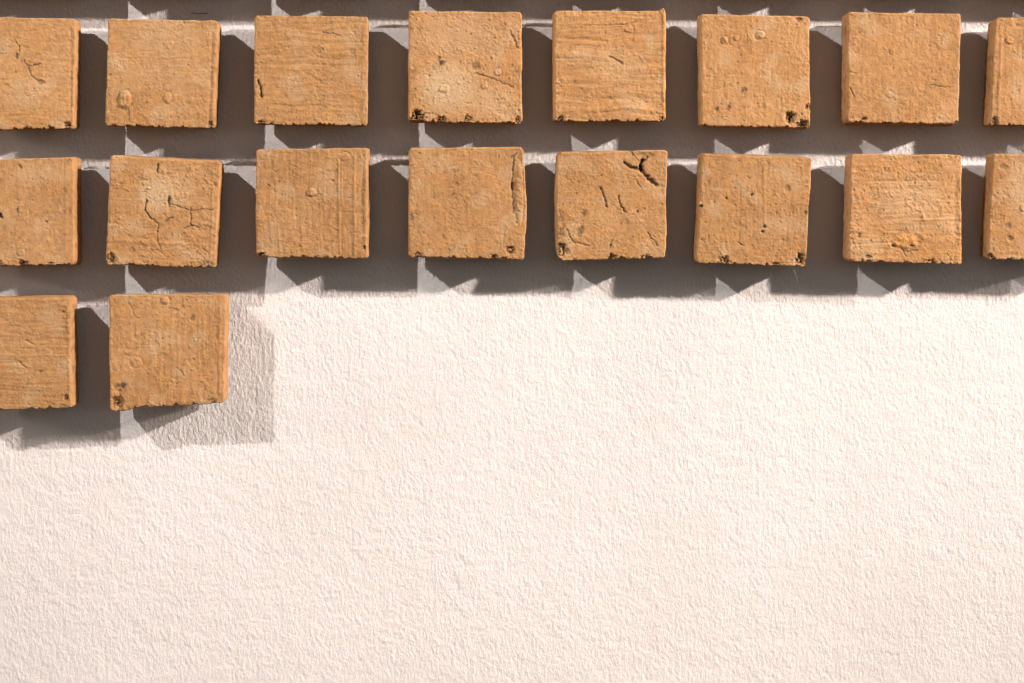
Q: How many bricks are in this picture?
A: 18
